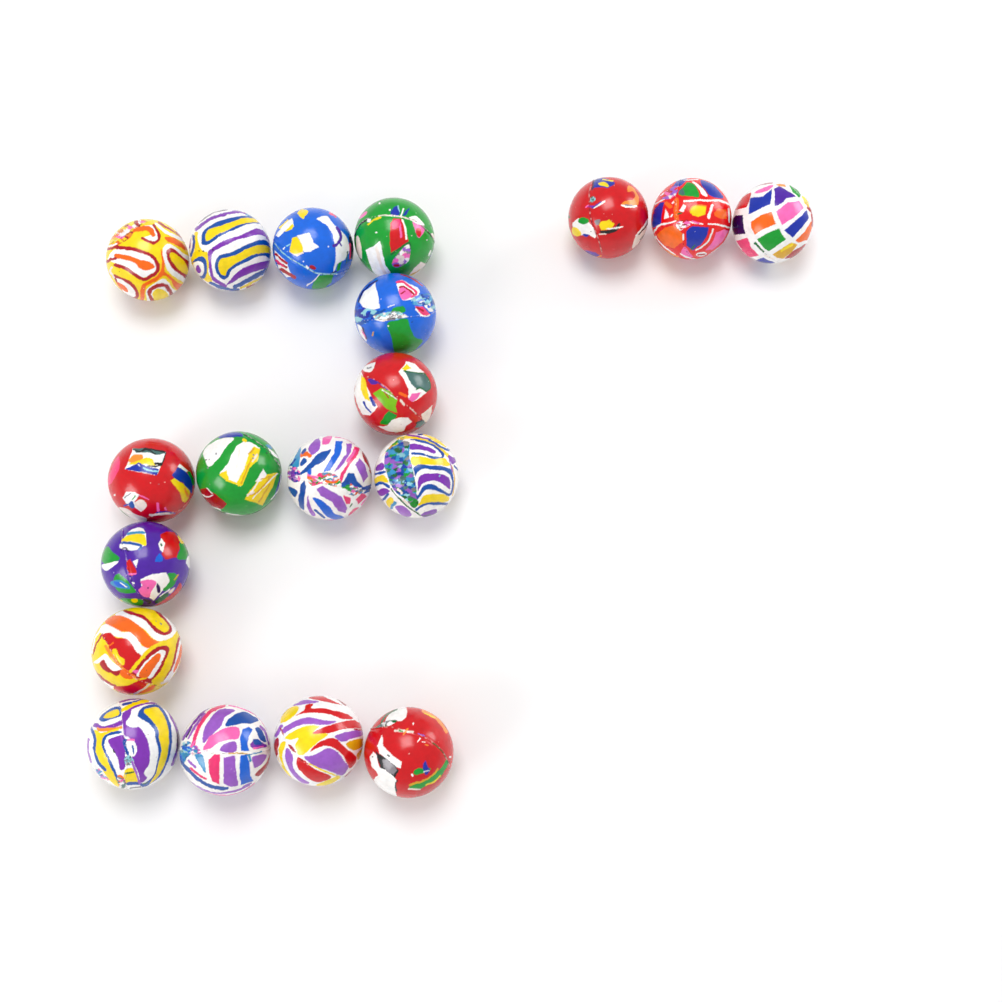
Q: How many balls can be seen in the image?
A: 19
